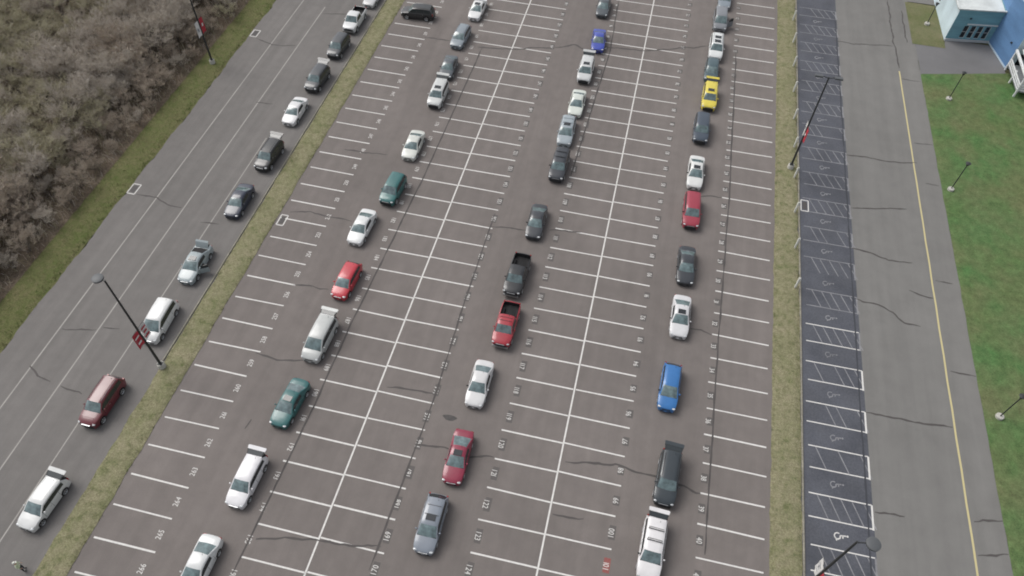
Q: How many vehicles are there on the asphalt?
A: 49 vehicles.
